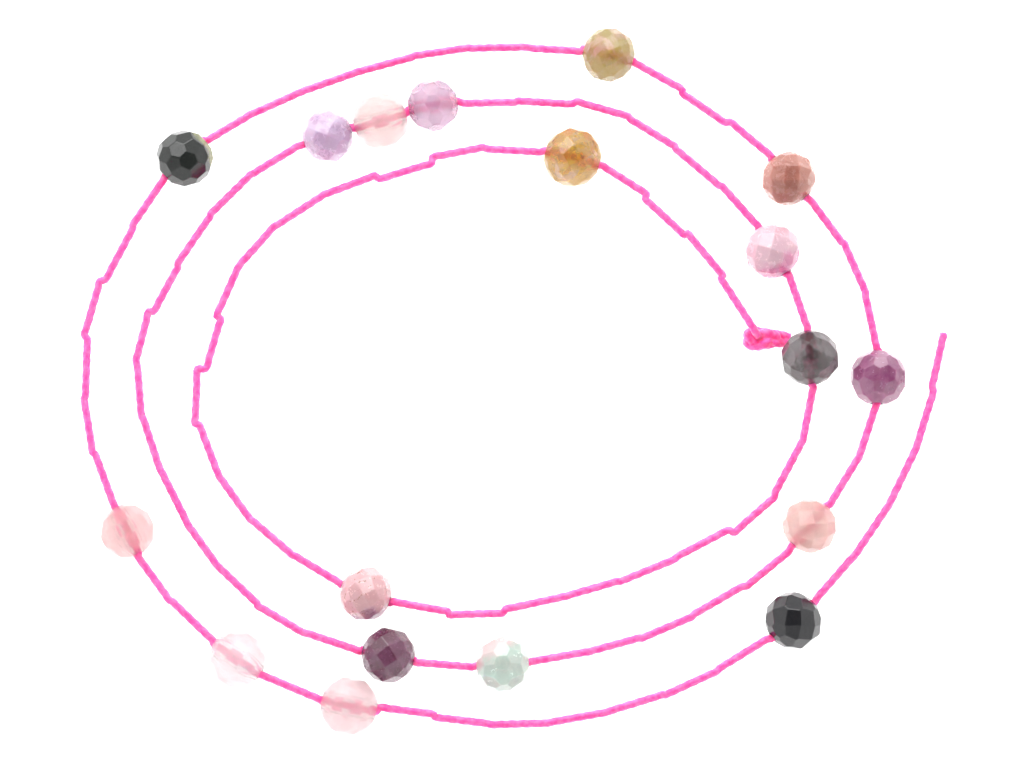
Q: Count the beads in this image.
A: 18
